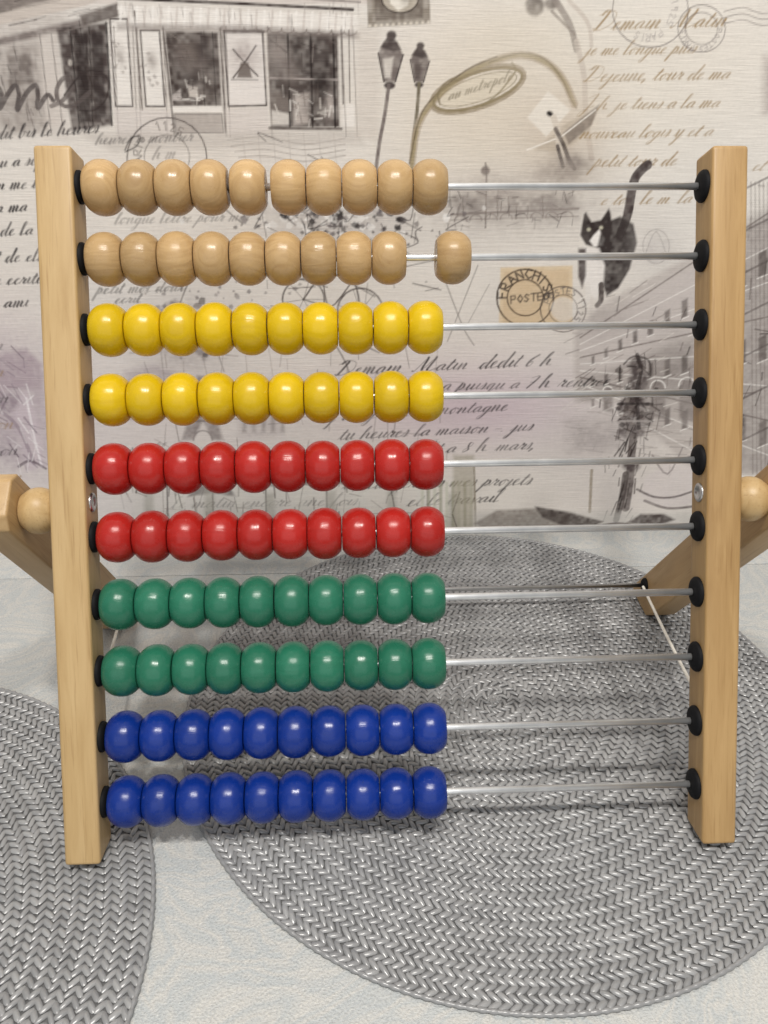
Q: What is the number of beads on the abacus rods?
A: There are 100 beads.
